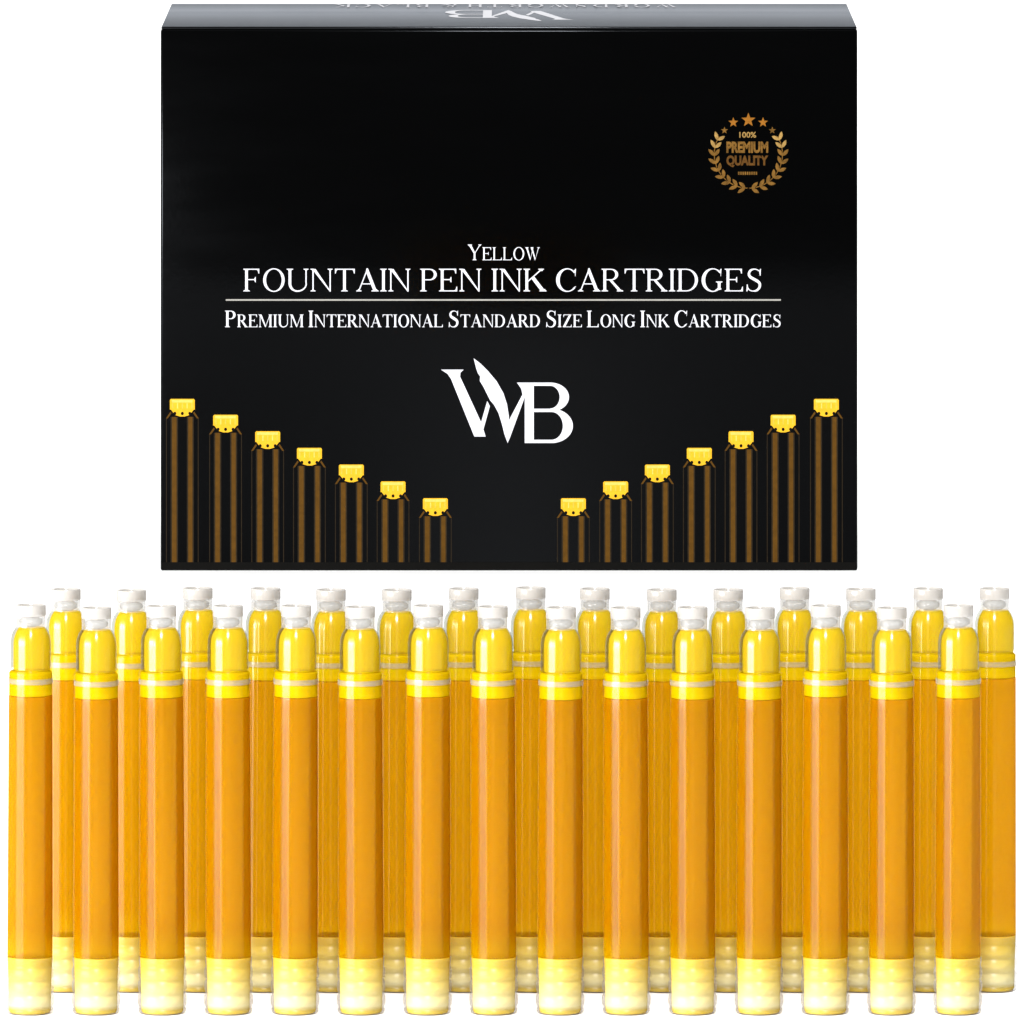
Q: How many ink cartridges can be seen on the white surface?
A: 30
